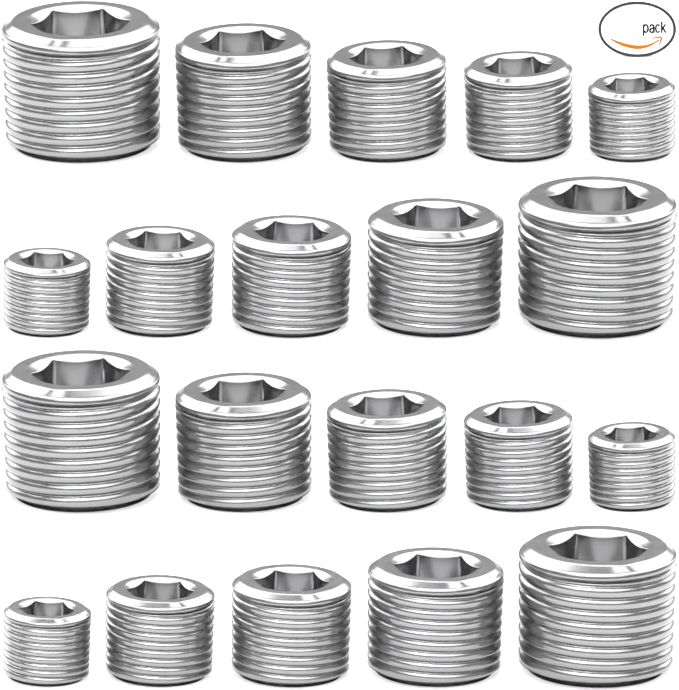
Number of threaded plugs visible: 20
